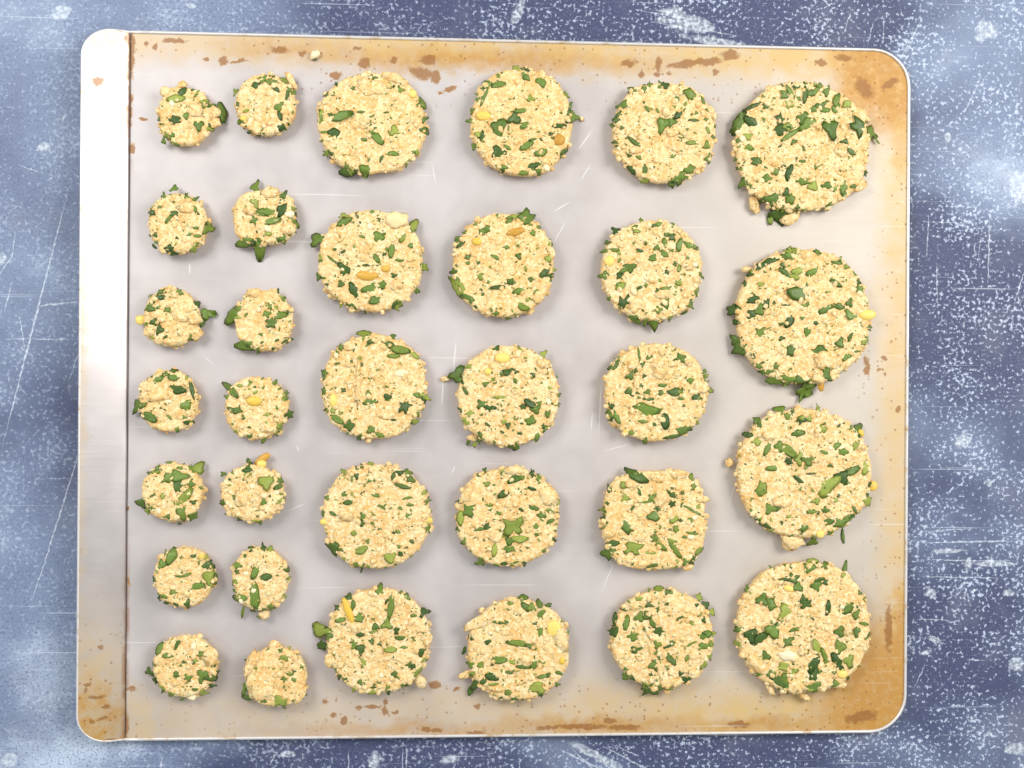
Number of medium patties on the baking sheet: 15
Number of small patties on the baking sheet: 14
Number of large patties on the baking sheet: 4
